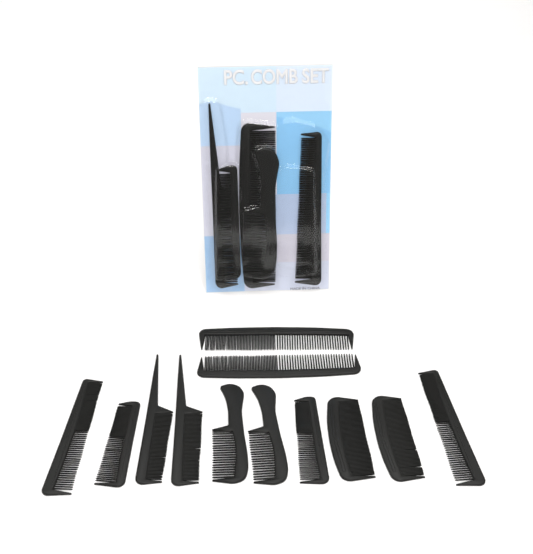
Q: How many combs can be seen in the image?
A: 17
